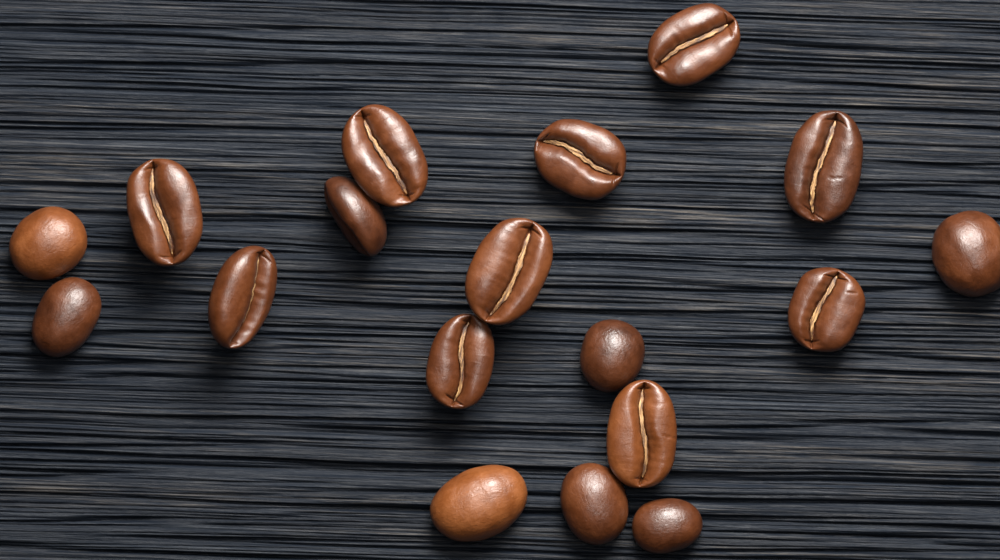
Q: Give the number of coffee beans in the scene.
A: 18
